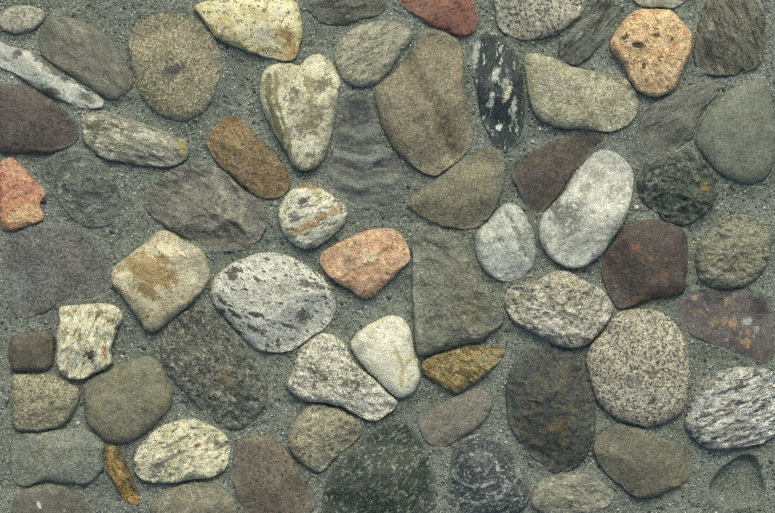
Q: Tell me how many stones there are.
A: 64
